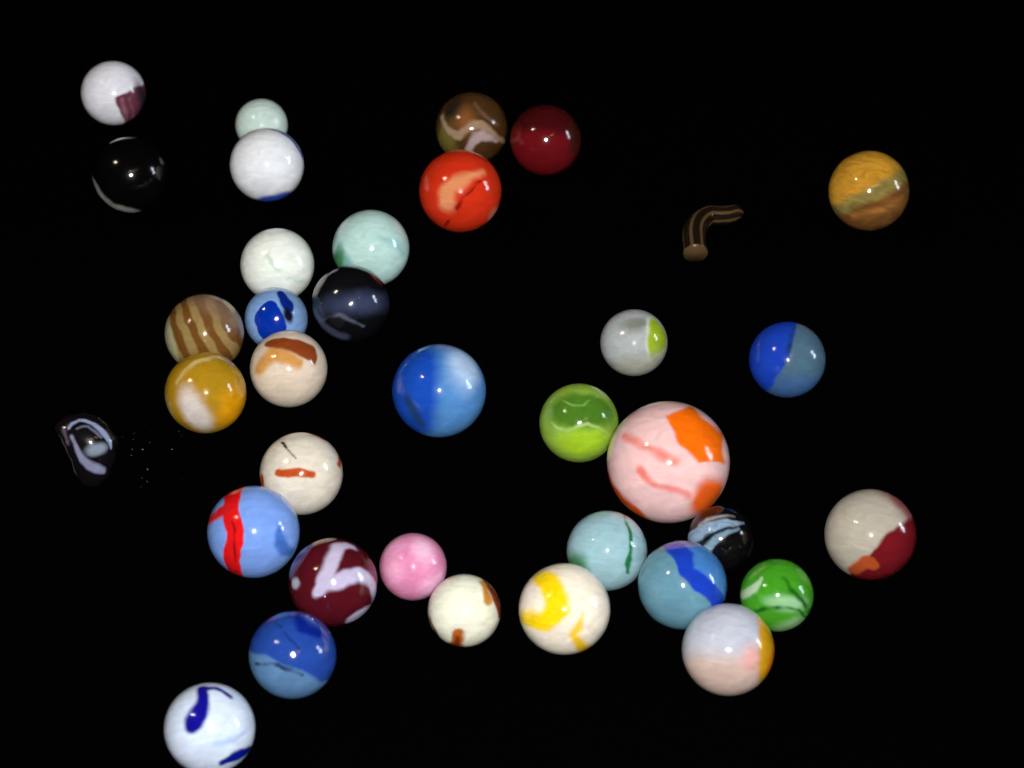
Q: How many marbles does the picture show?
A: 34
